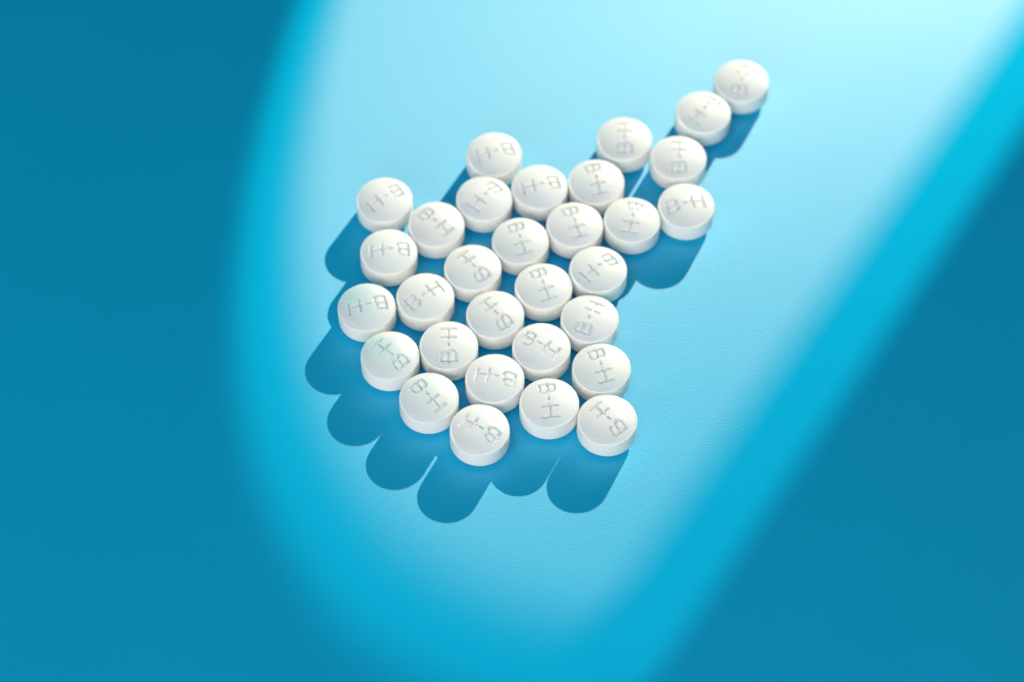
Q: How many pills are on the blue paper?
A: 31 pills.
